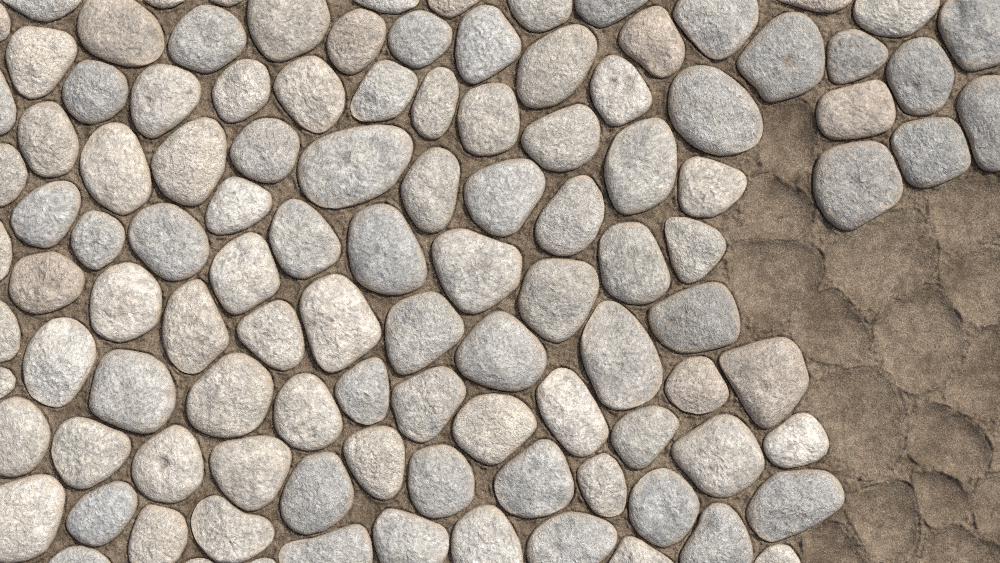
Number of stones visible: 111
